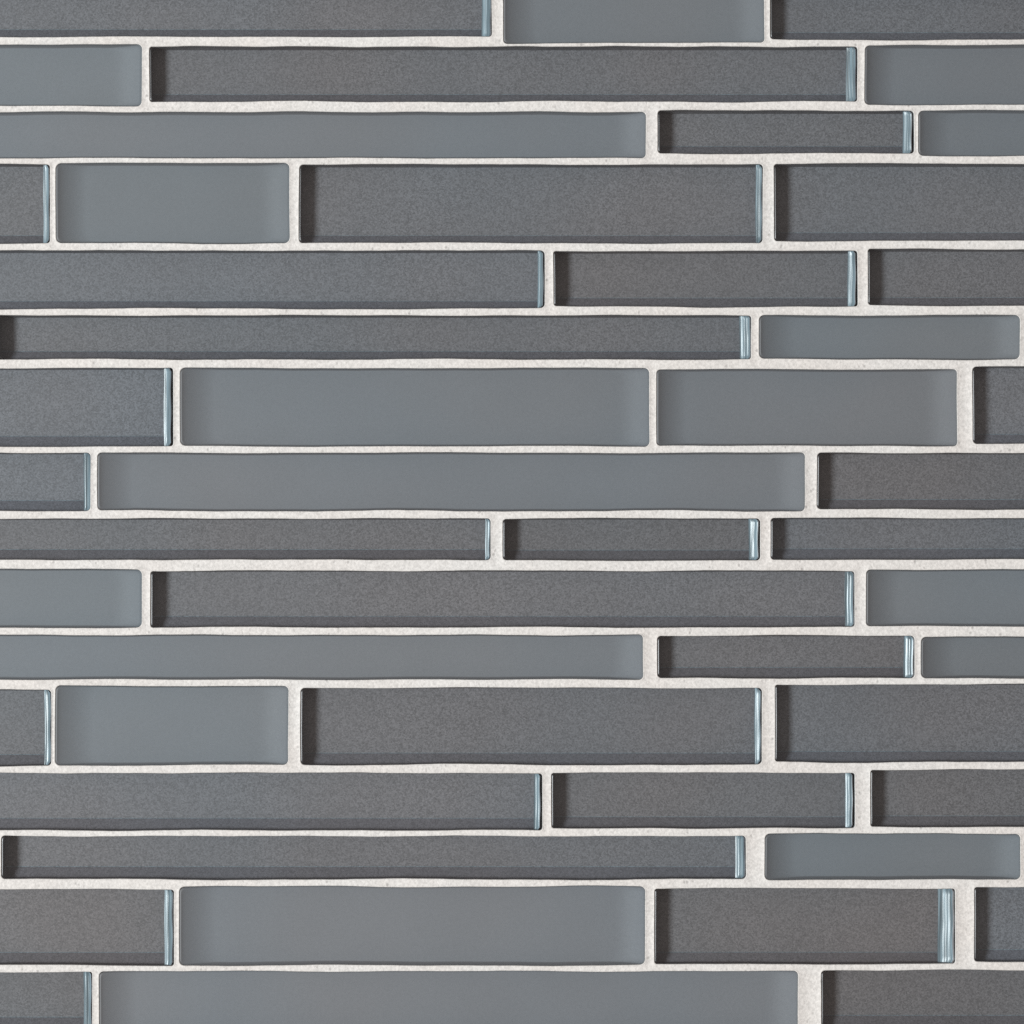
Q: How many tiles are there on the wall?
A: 50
